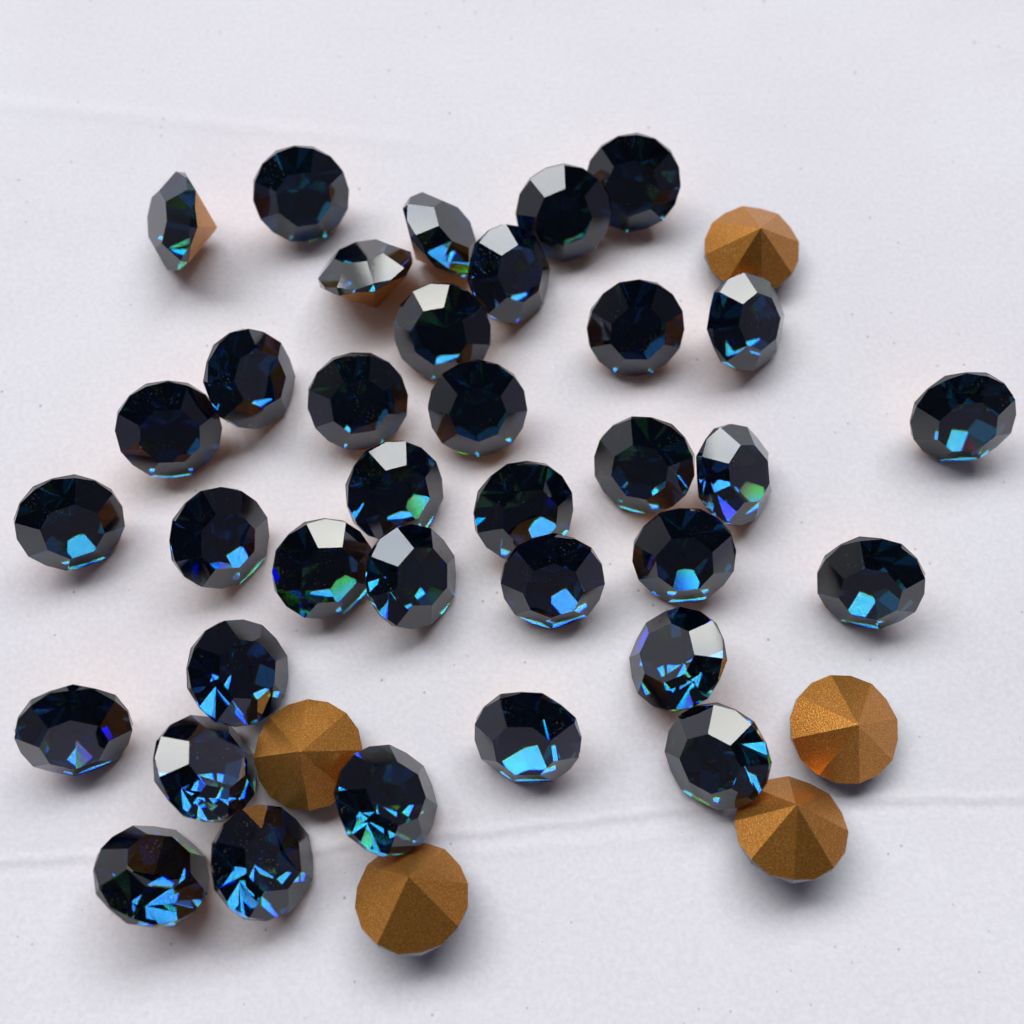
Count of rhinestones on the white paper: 40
